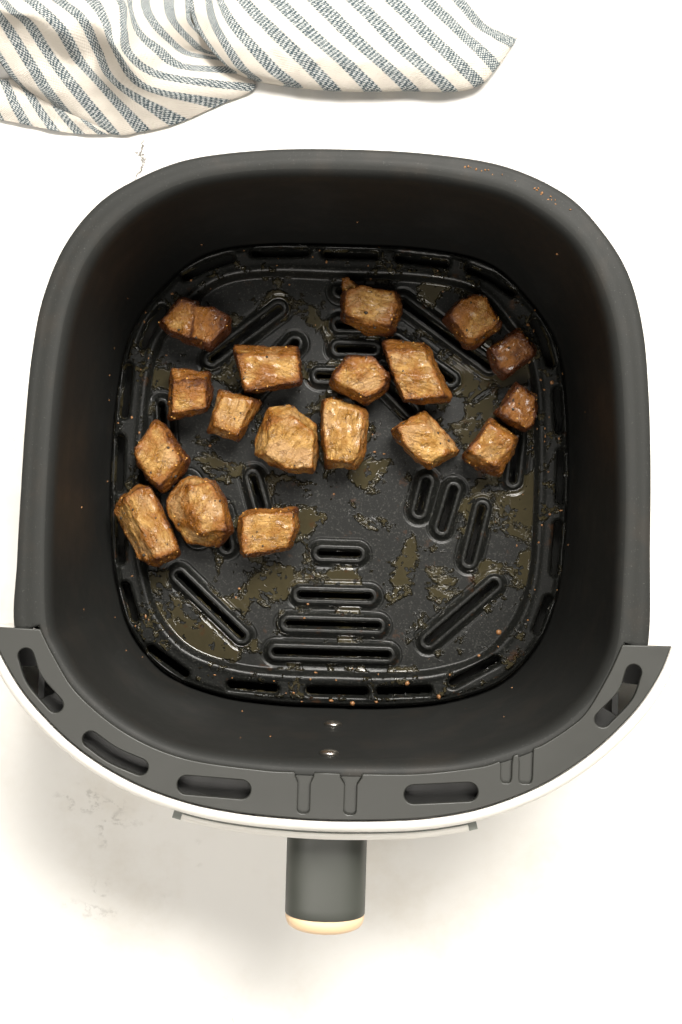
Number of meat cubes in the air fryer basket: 18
